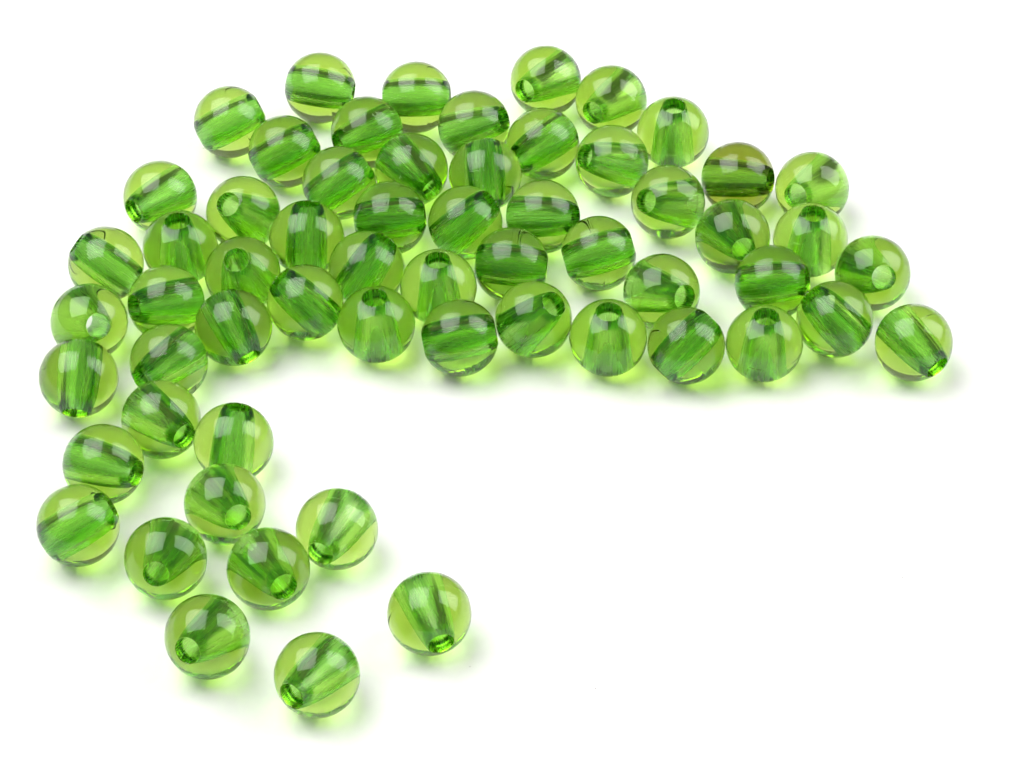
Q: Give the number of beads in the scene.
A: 60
